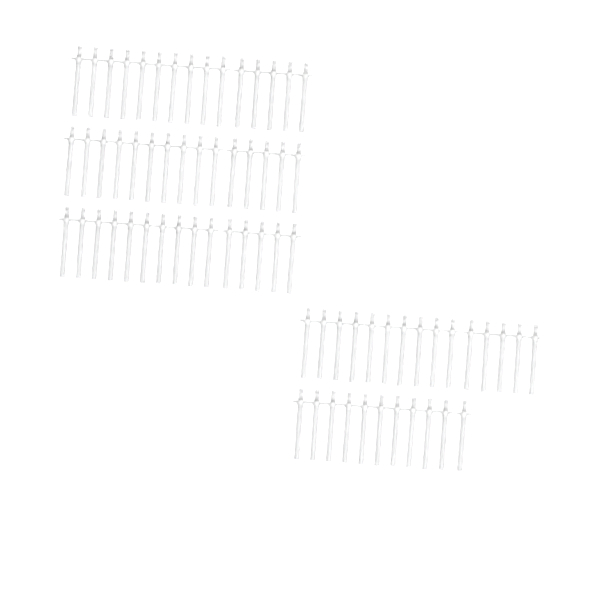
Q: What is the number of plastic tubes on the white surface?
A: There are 71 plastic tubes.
